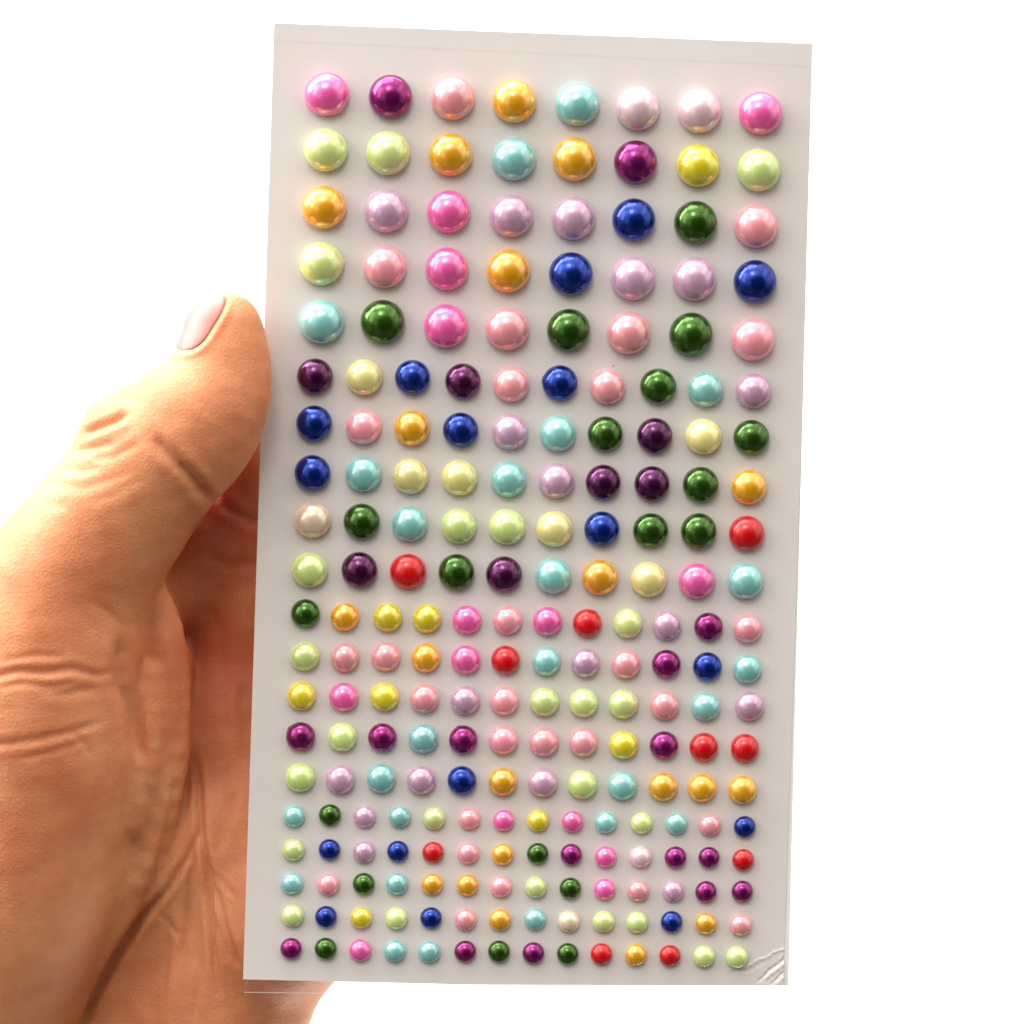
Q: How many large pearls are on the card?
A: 40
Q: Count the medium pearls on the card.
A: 50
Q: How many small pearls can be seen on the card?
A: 60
